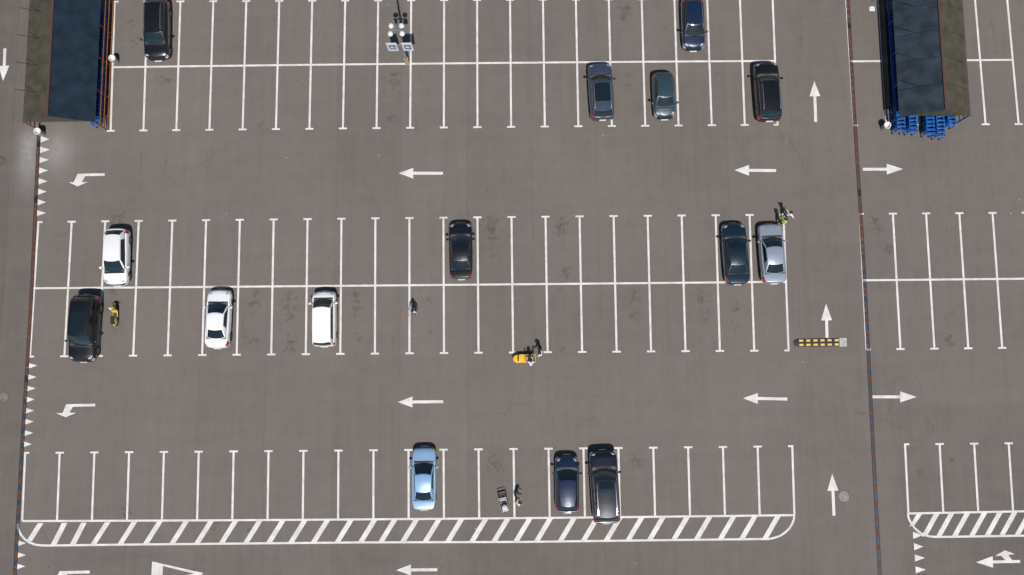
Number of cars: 15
